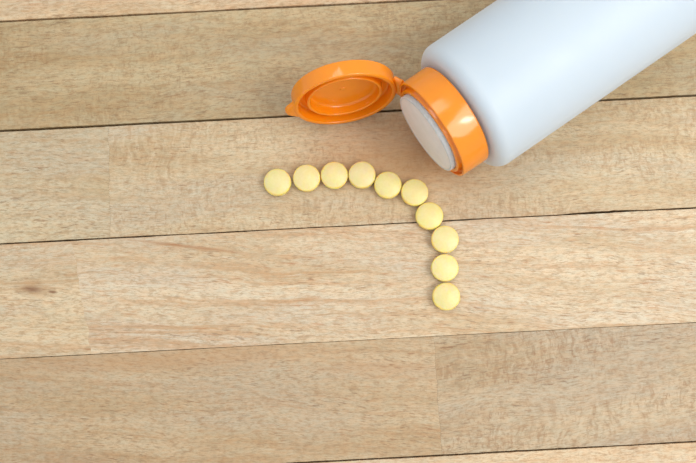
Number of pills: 10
